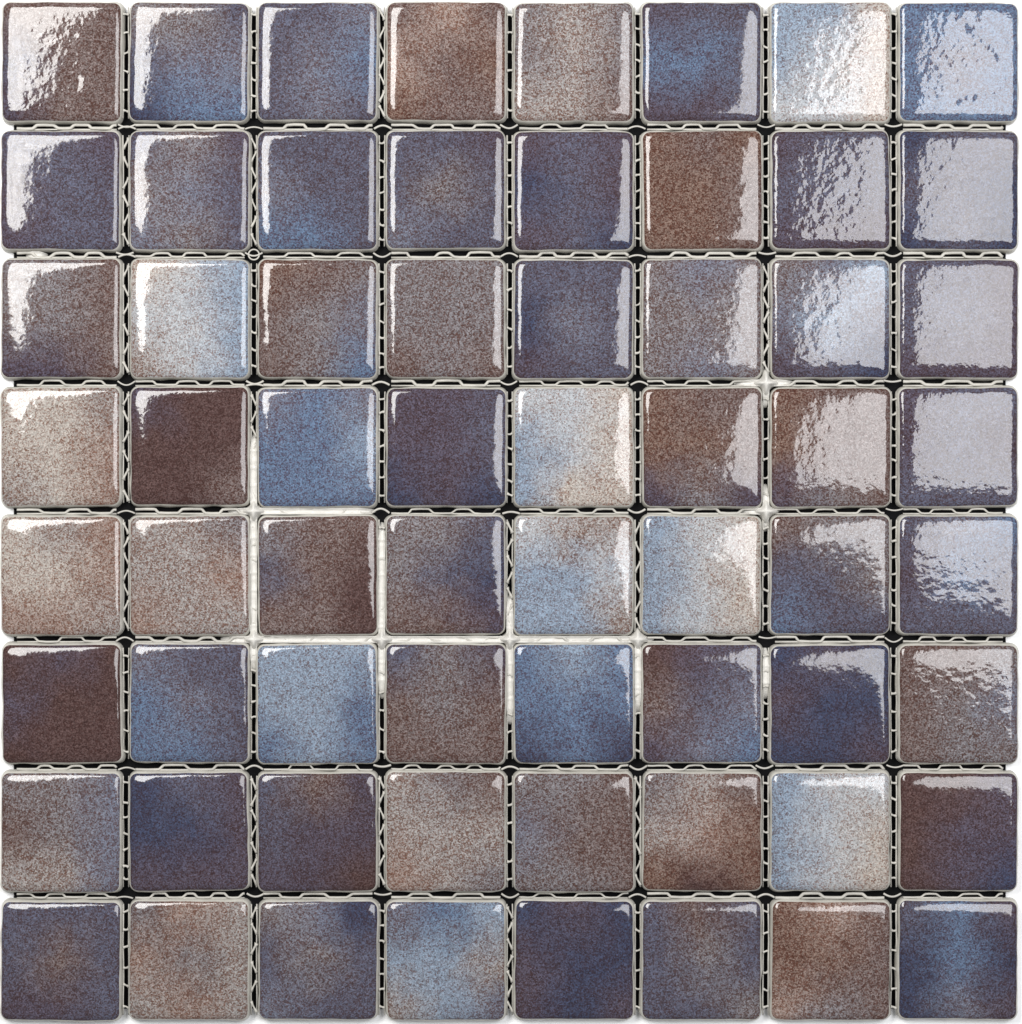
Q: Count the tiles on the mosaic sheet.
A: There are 64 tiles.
